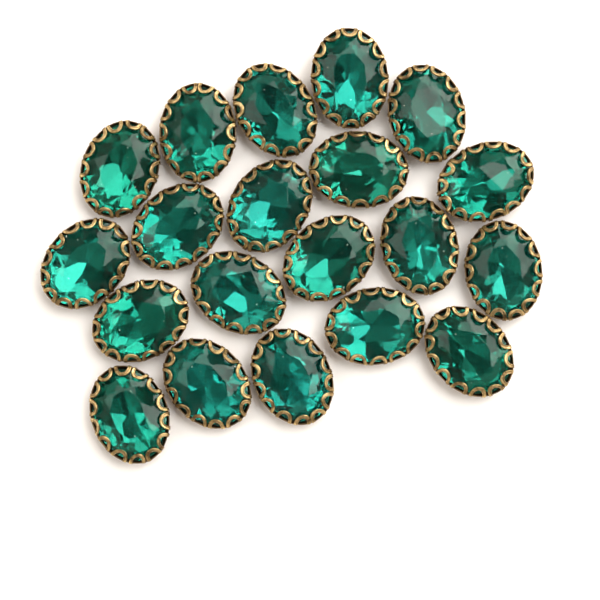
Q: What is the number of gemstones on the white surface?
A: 20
